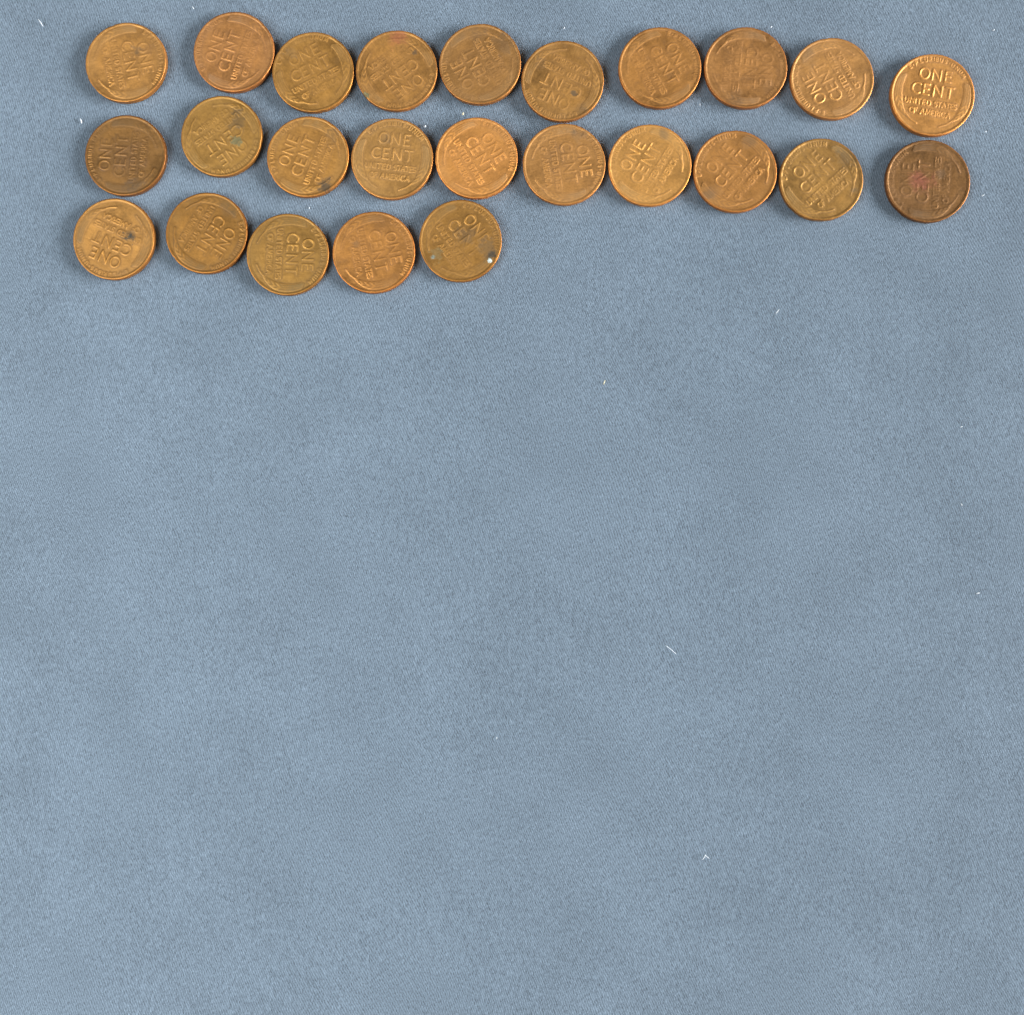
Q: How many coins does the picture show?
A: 25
